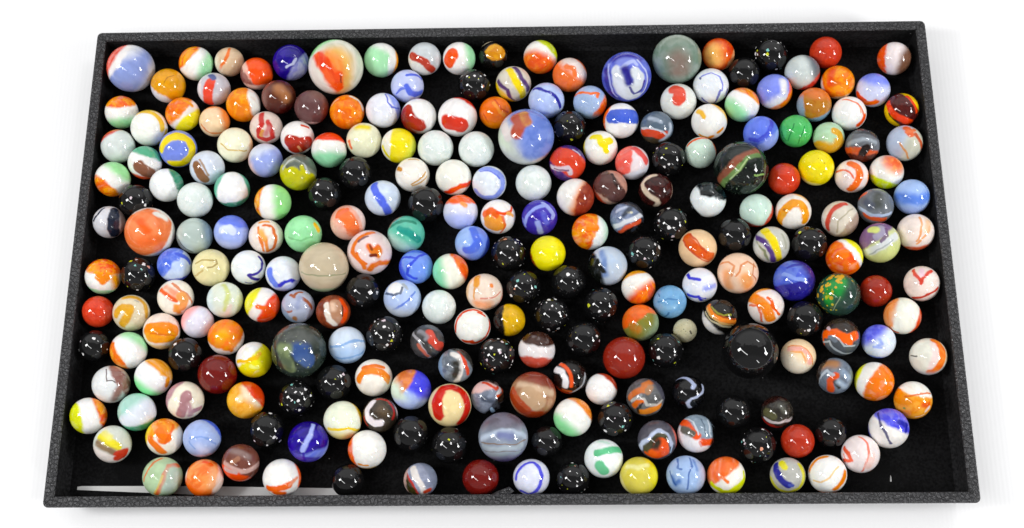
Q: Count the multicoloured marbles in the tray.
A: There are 200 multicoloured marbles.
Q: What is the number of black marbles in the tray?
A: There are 40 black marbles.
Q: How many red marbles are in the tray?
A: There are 8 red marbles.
